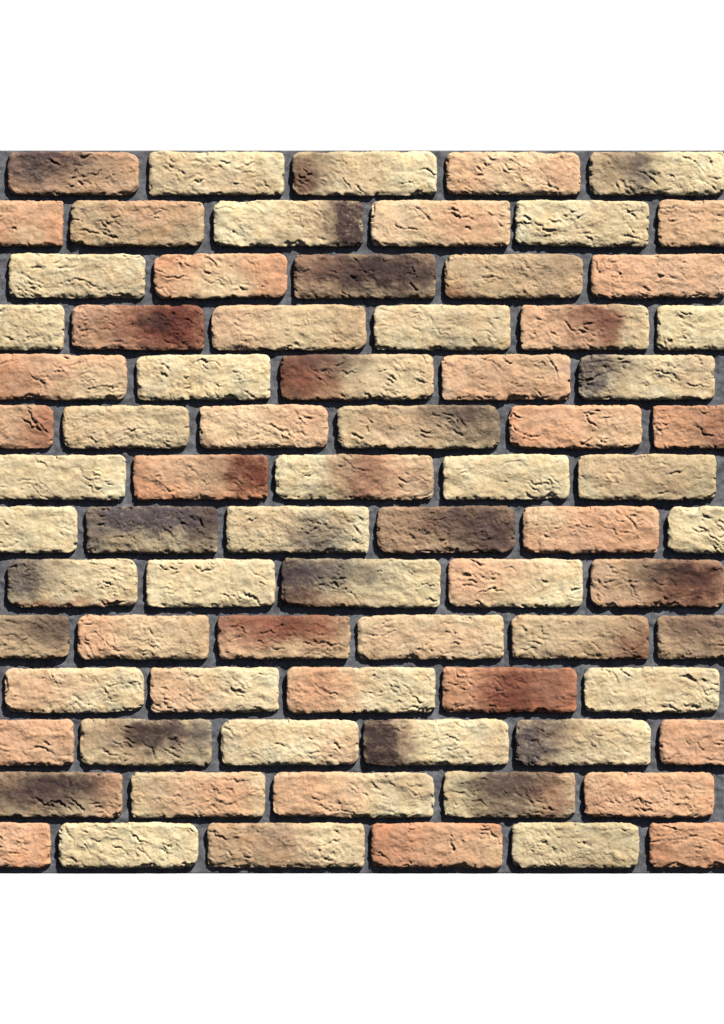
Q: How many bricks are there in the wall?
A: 77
